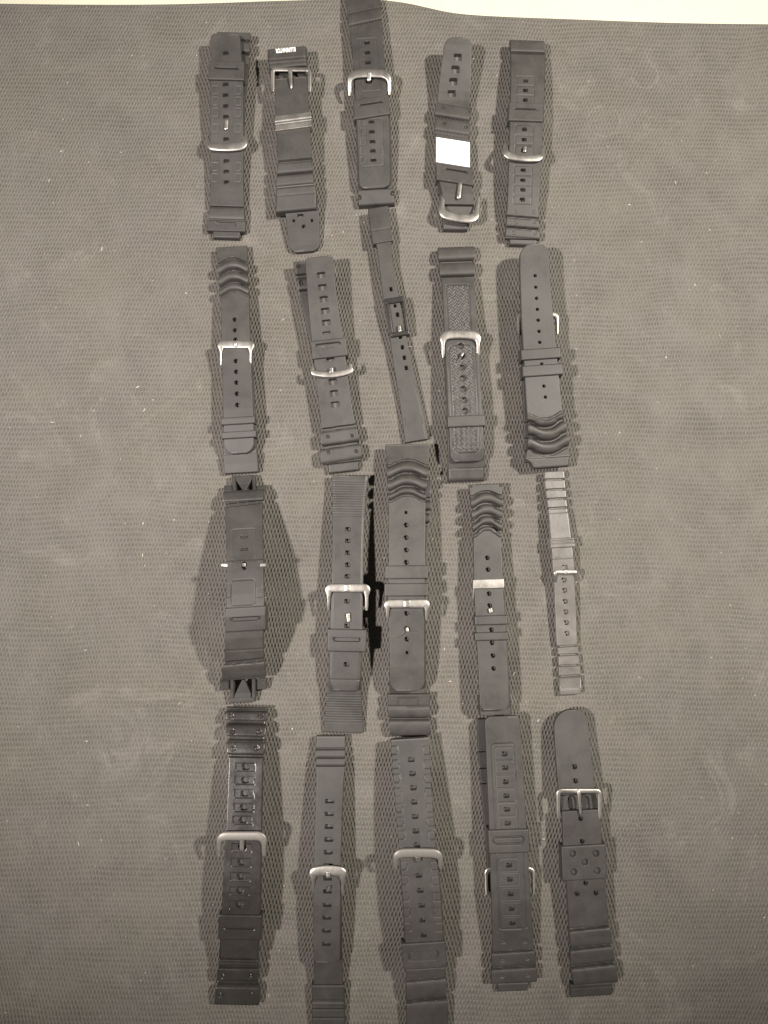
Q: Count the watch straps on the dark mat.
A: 20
